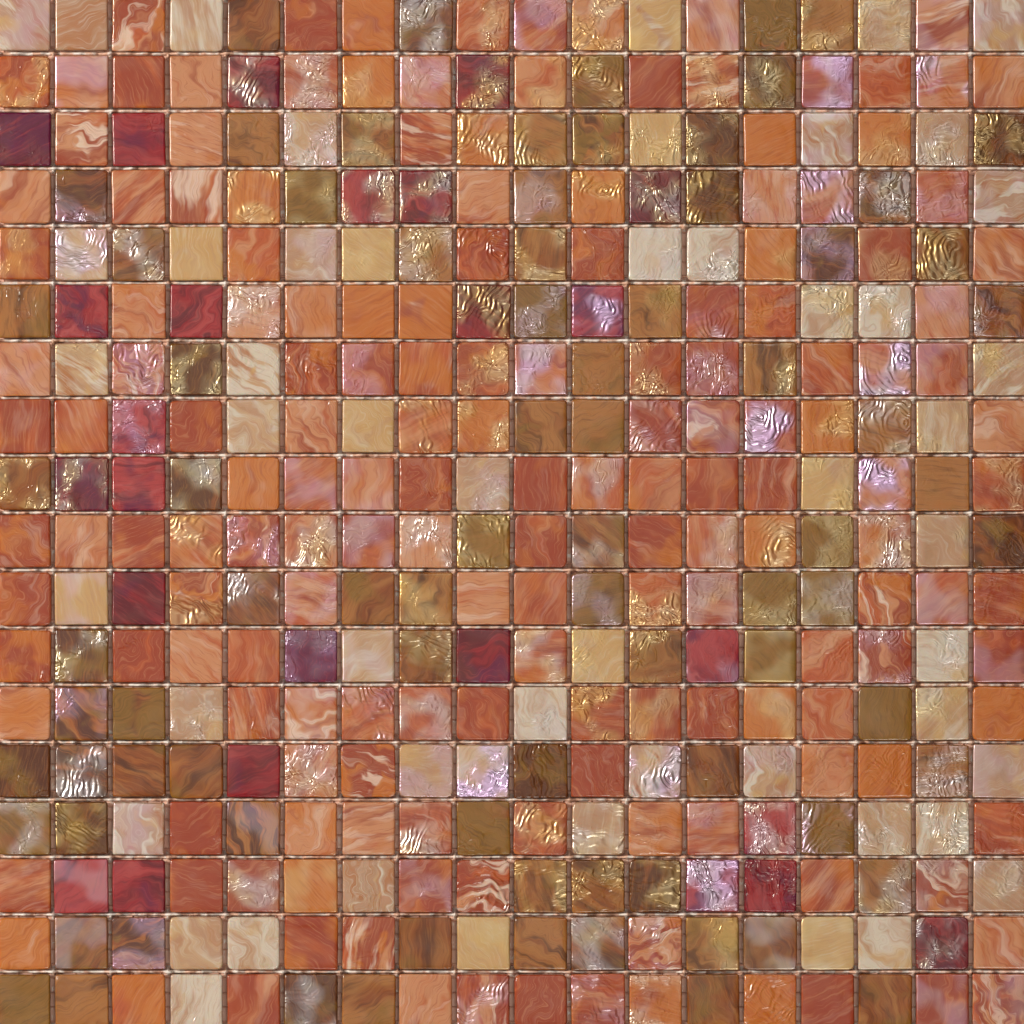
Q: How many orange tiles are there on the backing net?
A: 166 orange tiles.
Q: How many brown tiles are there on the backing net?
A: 81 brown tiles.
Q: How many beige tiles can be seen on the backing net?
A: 52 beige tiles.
